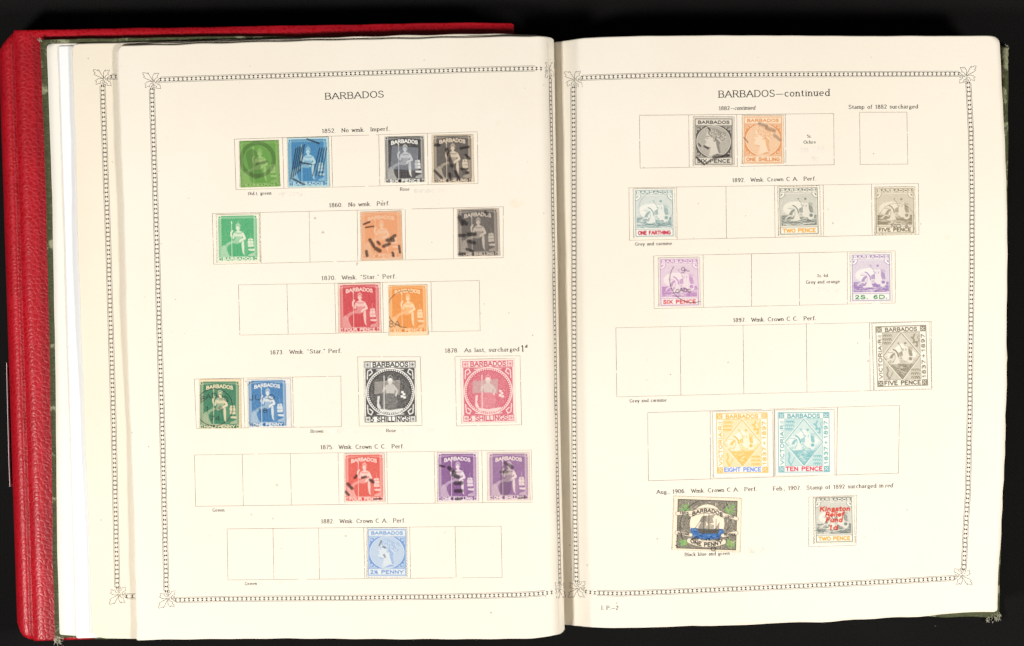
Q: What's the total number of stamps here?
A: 29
